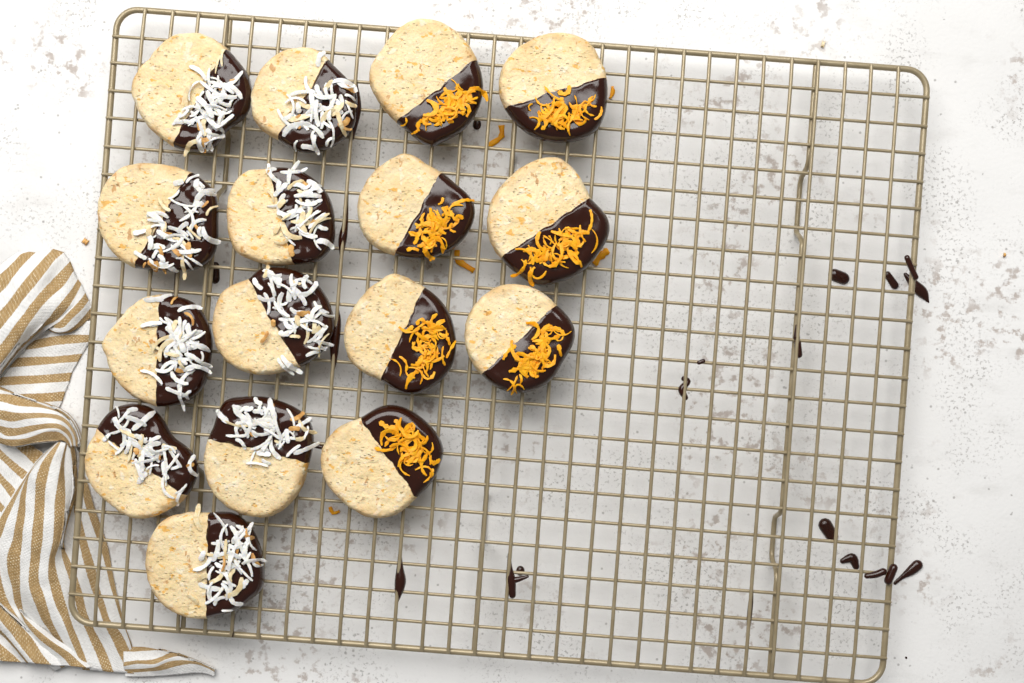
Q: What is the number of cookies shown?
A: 16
